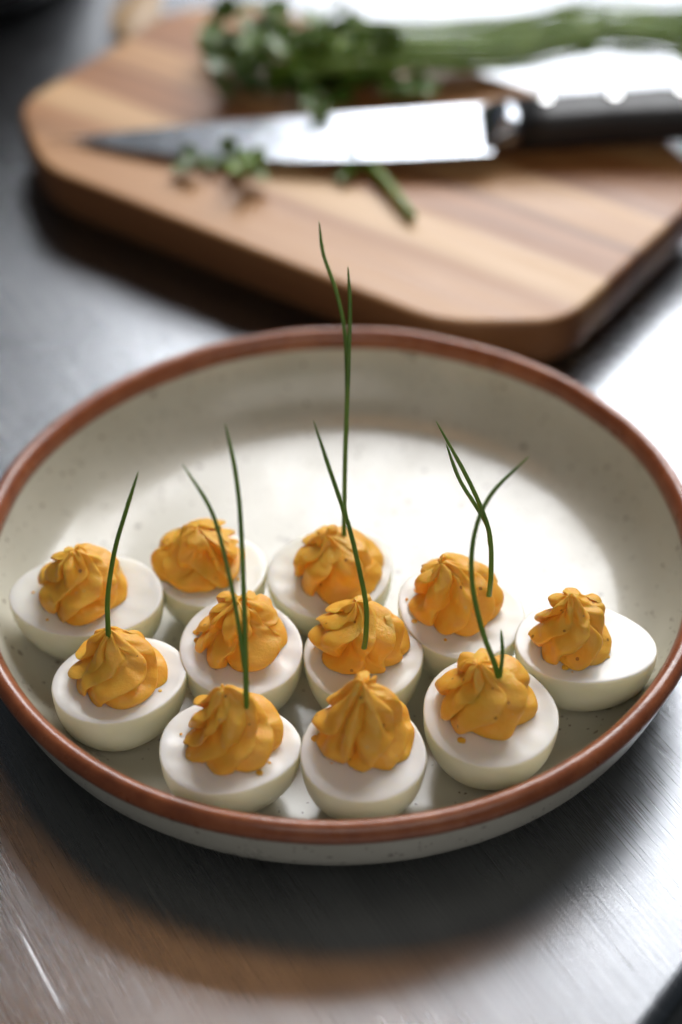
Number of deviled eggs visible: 11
